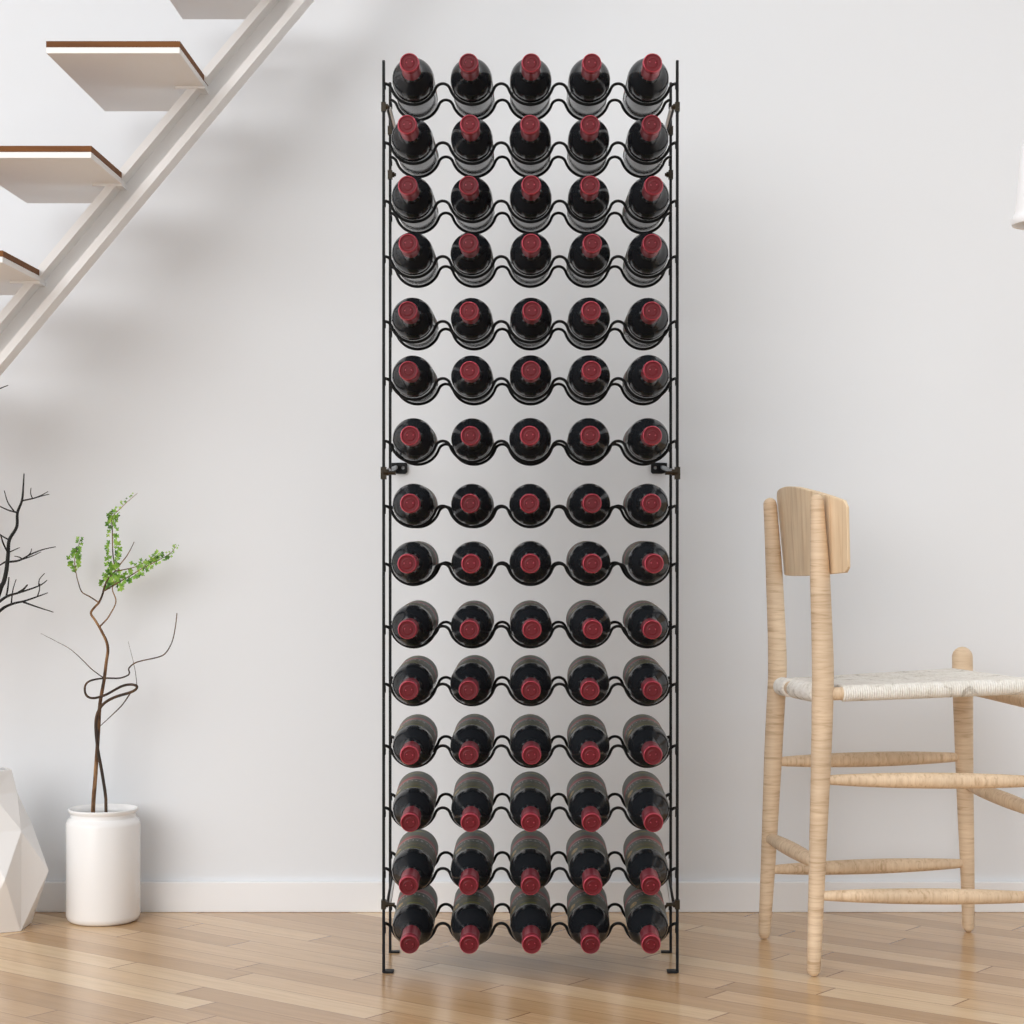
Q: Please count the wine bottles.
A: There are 75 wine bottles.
